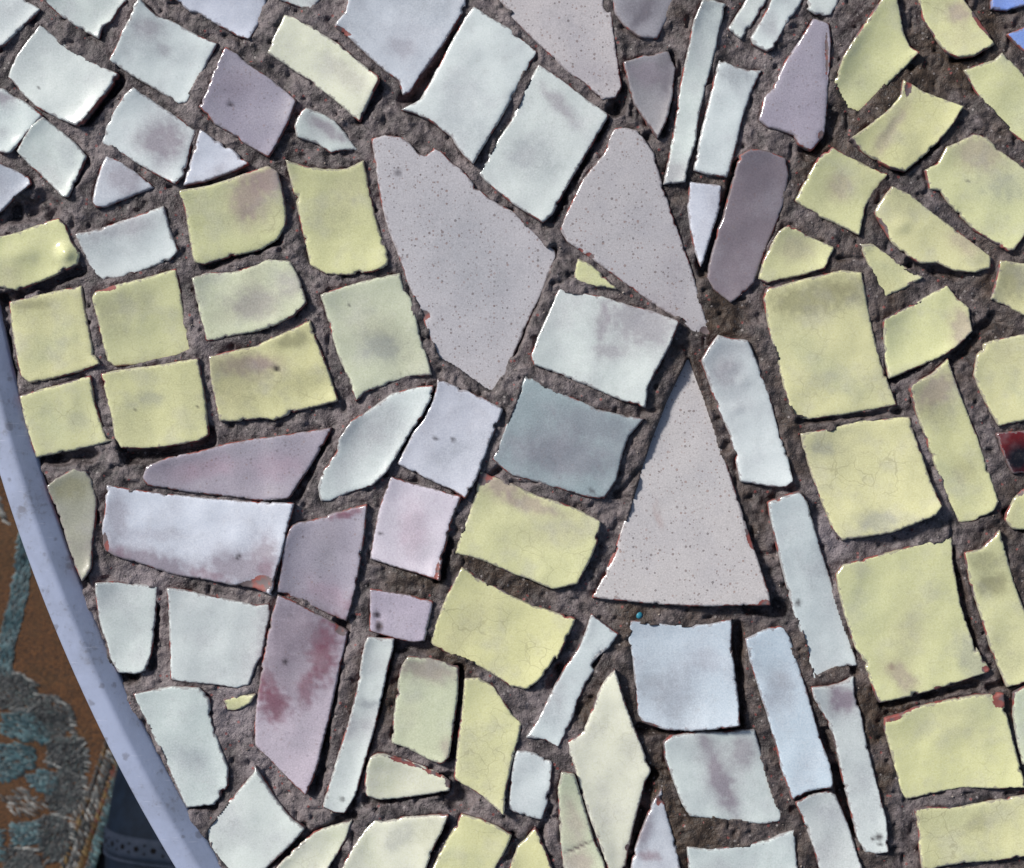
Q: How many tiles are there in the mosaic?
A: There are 107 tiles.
